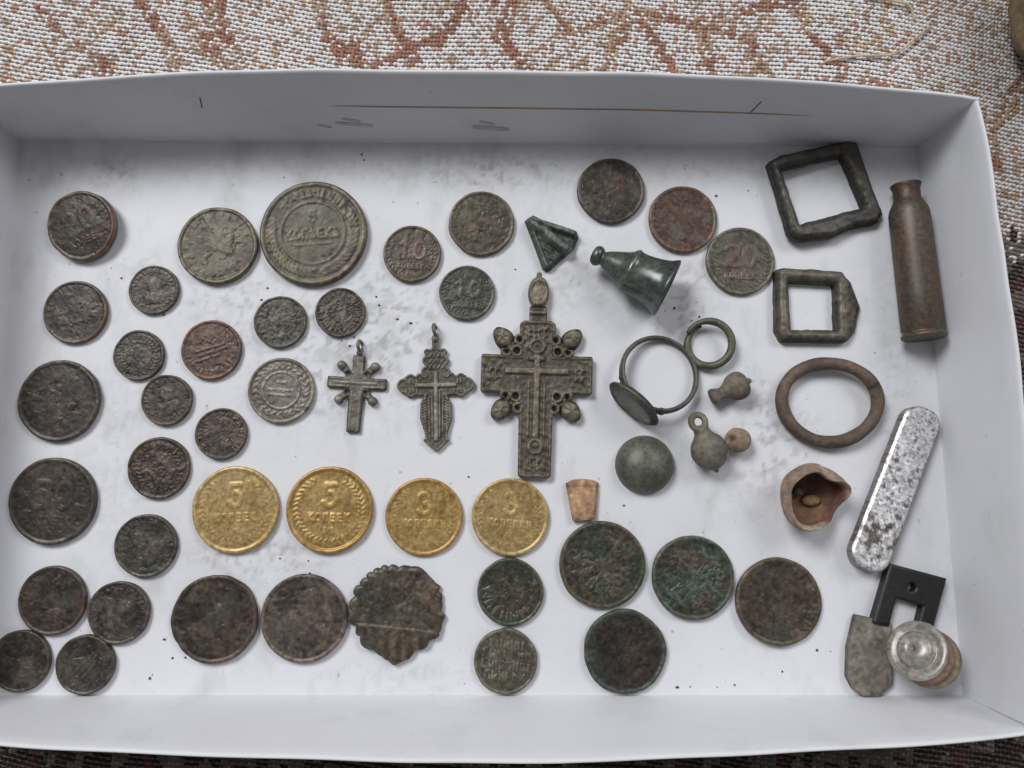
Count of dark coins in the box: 35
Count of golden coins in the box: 4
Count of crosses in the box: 3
